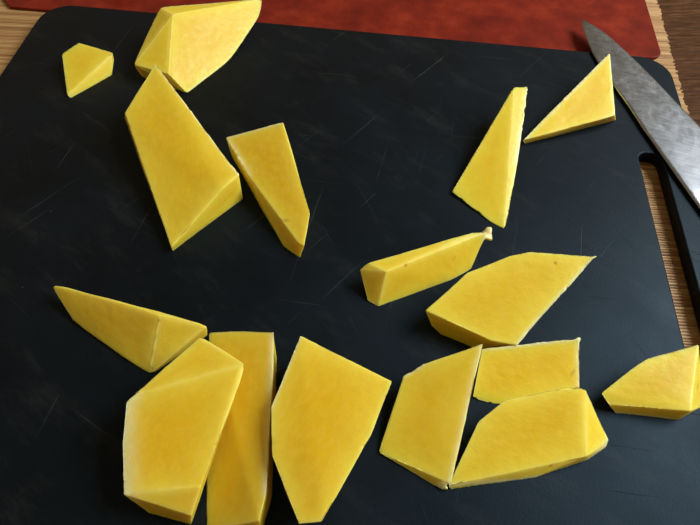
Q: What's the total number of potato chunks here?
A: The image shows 16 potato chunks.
